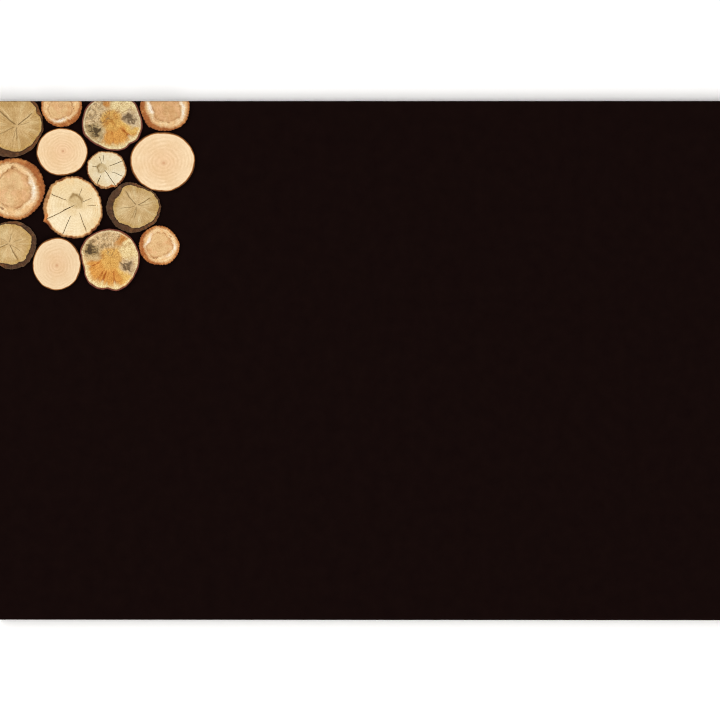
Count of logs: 14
